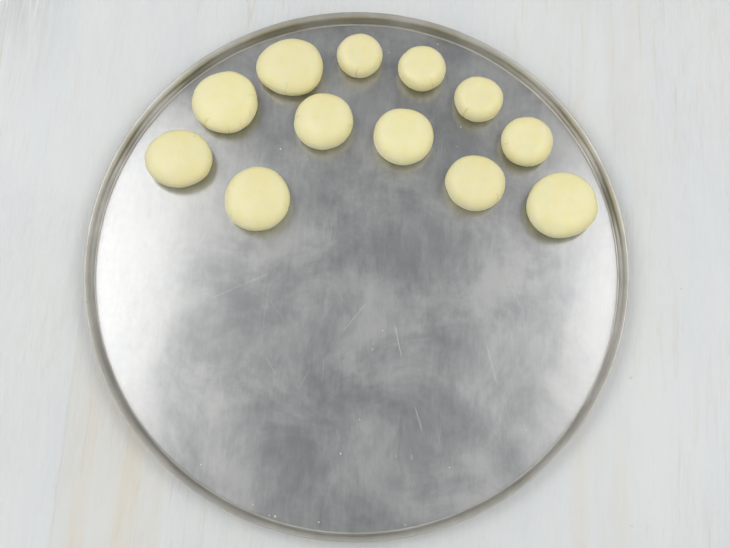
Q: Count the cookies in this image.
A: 12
